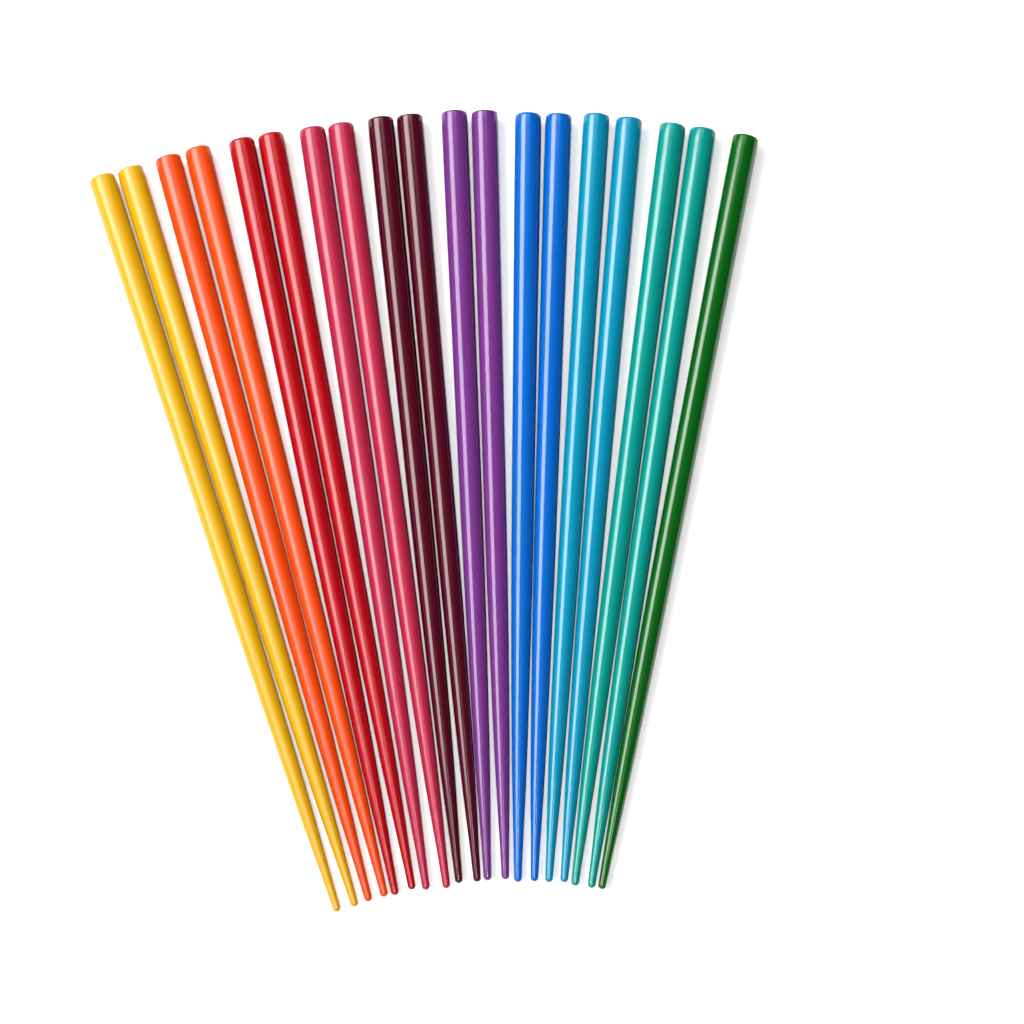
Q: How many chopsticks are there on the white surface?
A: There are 19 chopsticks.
